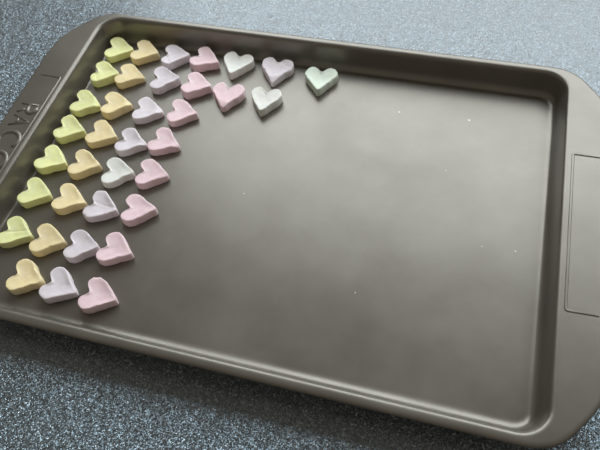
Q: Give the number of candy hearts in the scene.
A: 36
